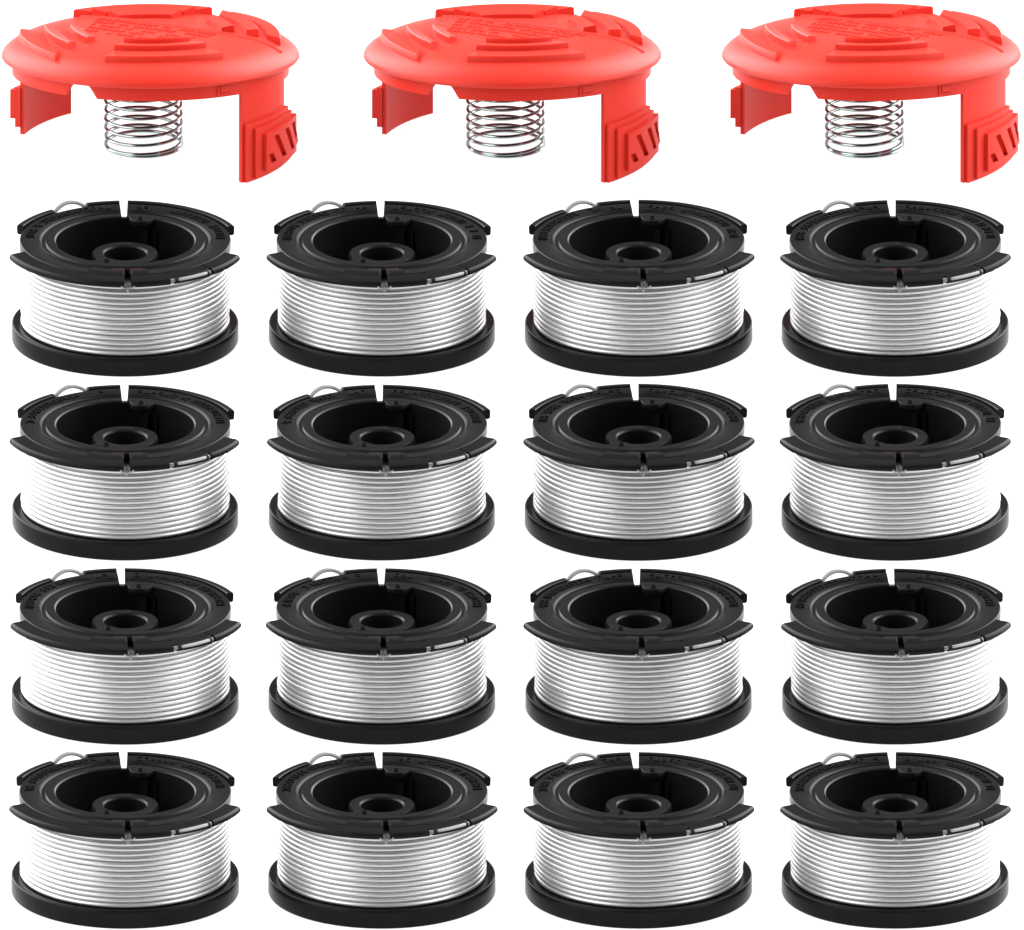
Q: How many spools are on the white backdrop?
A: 16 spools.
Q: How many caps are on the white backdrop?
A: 3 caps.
